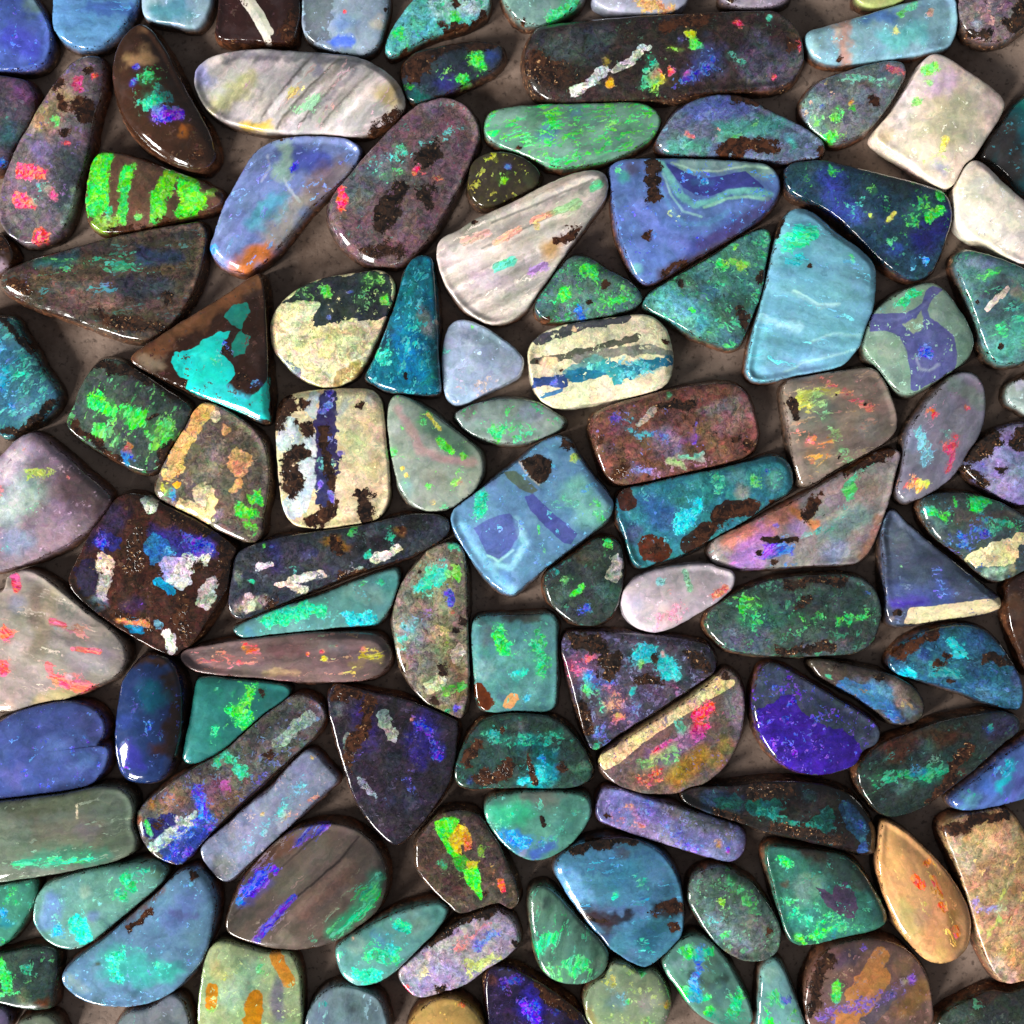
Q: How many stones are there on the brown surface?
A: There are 115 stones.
